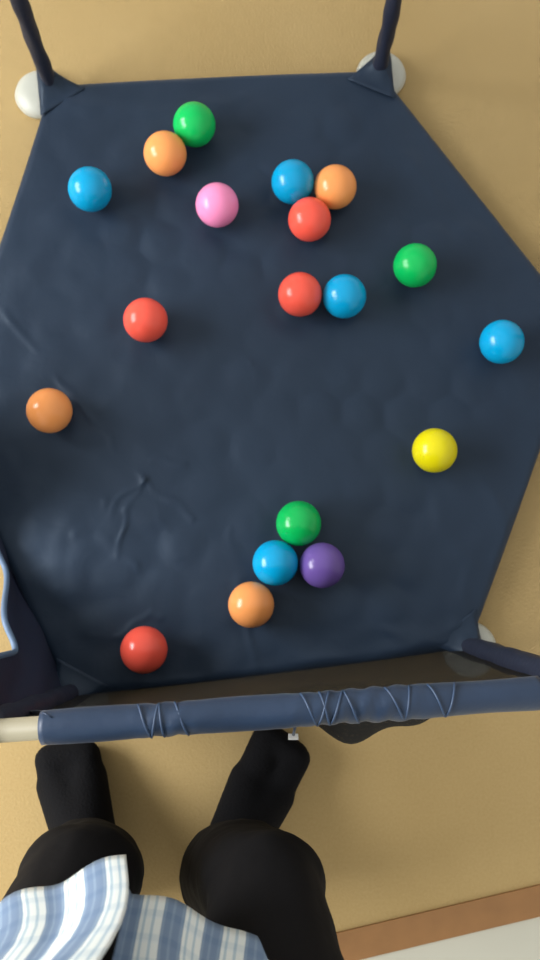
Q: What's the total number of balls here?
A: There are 19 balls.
